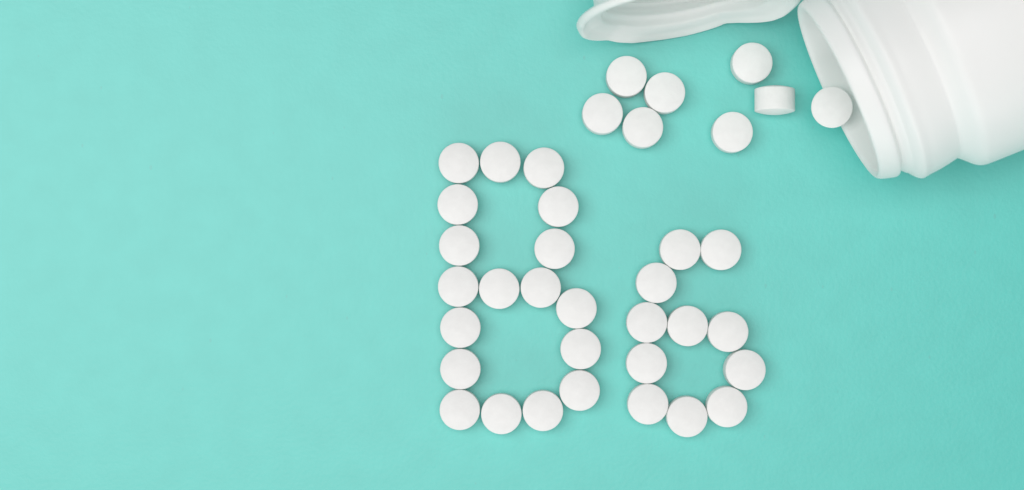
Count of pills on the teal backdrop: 37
